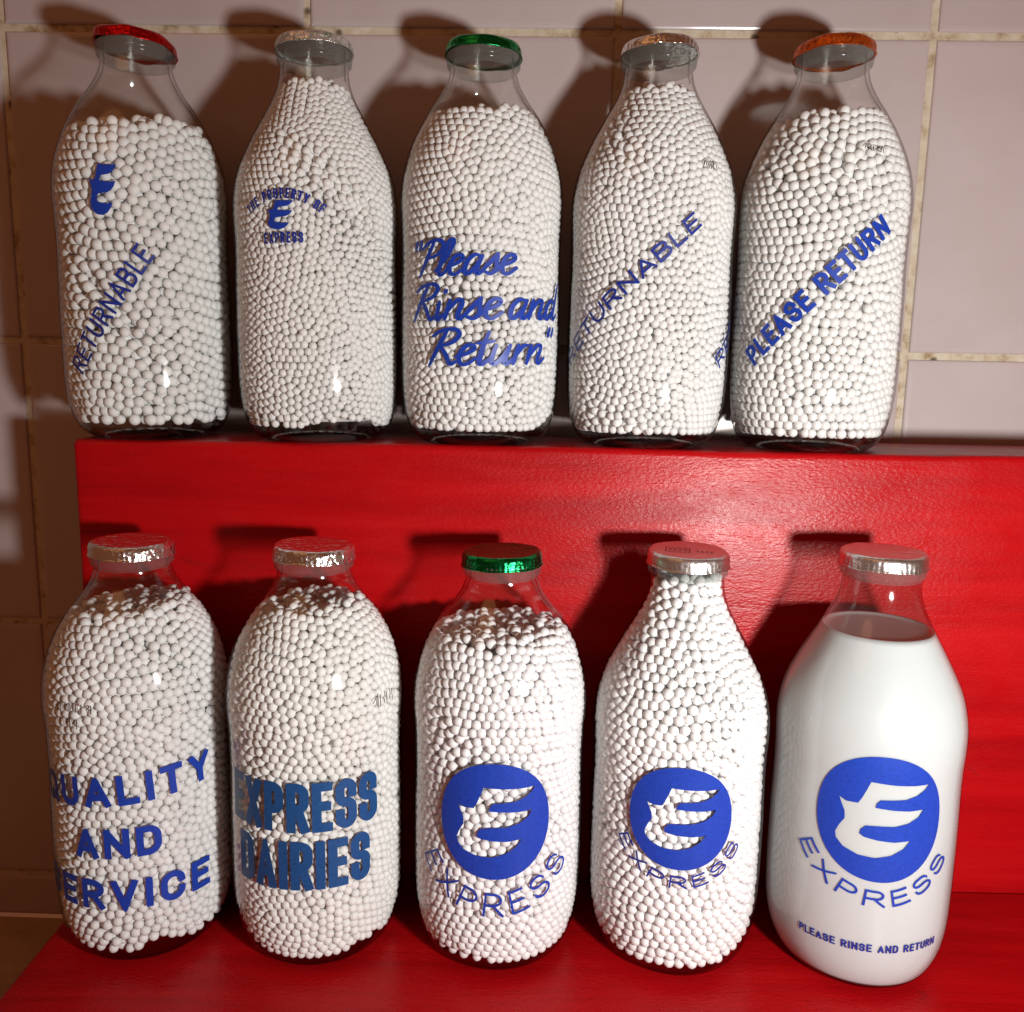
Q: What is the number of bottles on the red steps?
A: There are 10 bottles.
